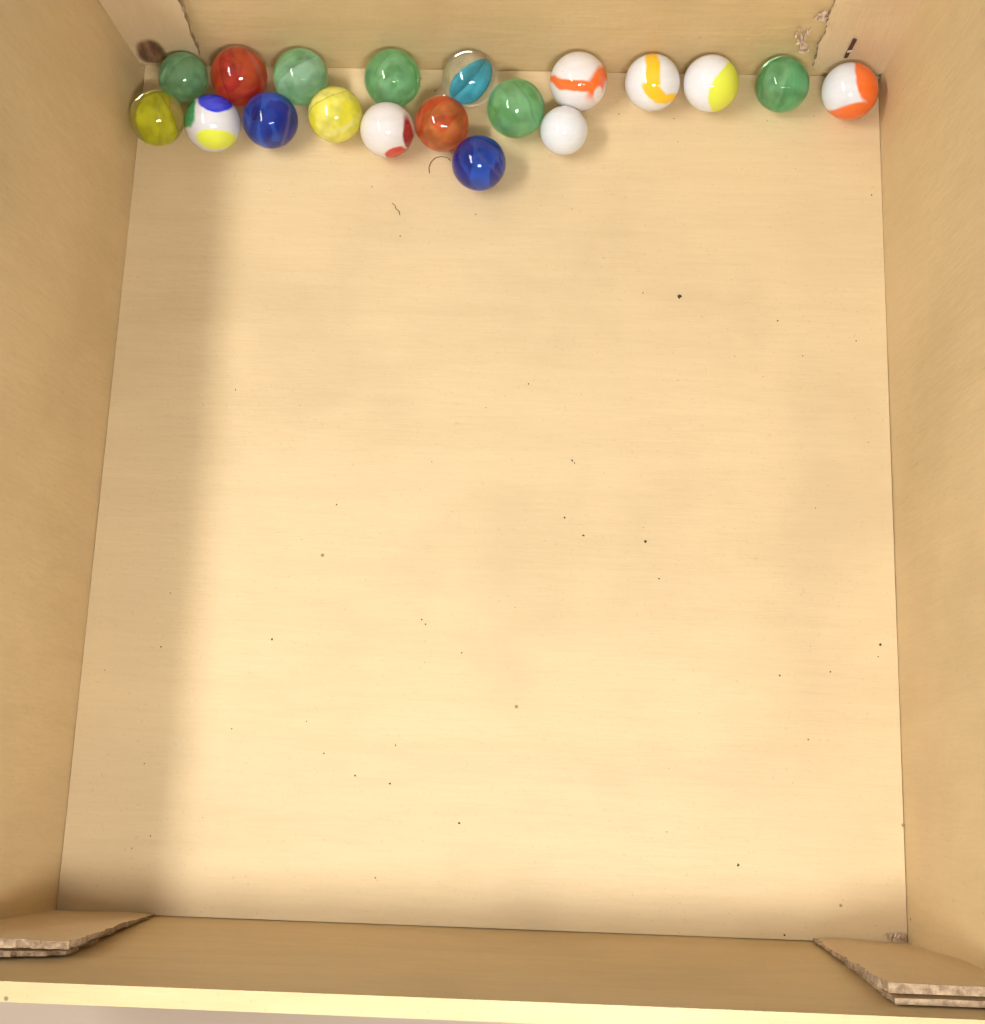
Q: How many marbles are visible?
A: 19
